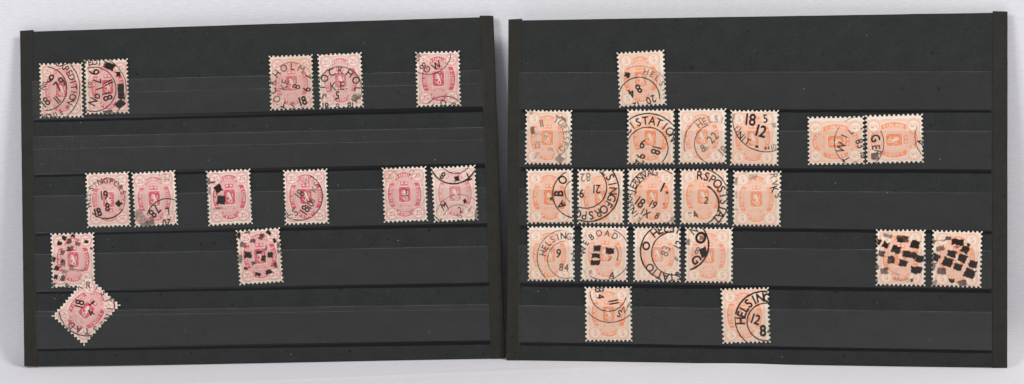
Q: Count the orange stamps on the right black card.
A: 20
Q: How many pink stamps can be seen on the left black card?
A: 14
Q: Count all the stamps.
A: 34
